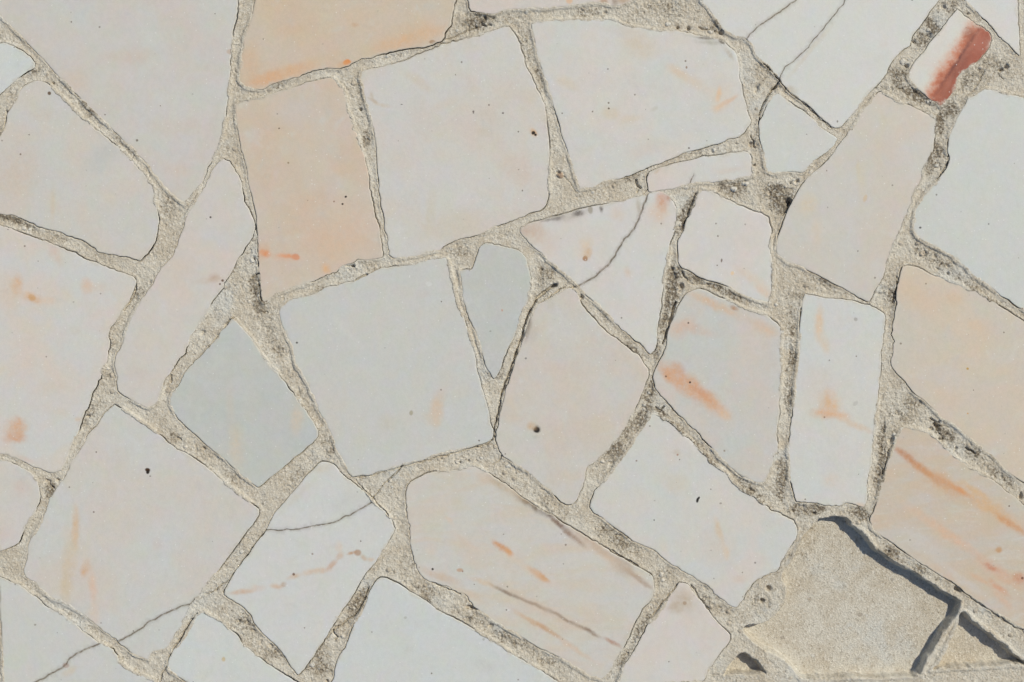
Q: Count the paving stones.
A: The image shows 36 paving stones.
